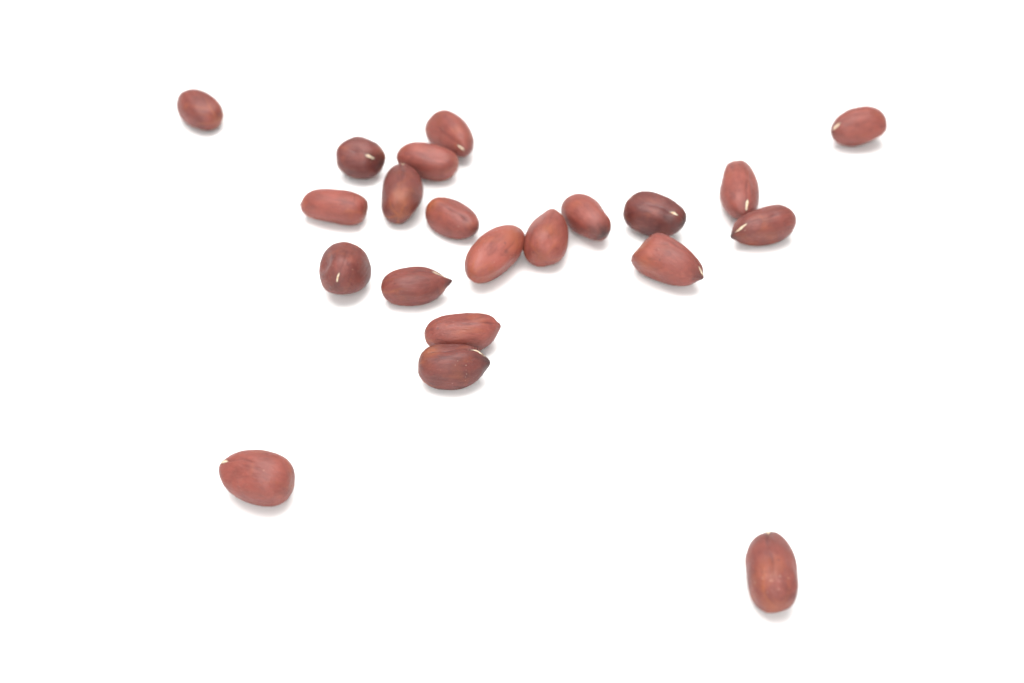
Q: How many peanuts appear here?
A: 21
